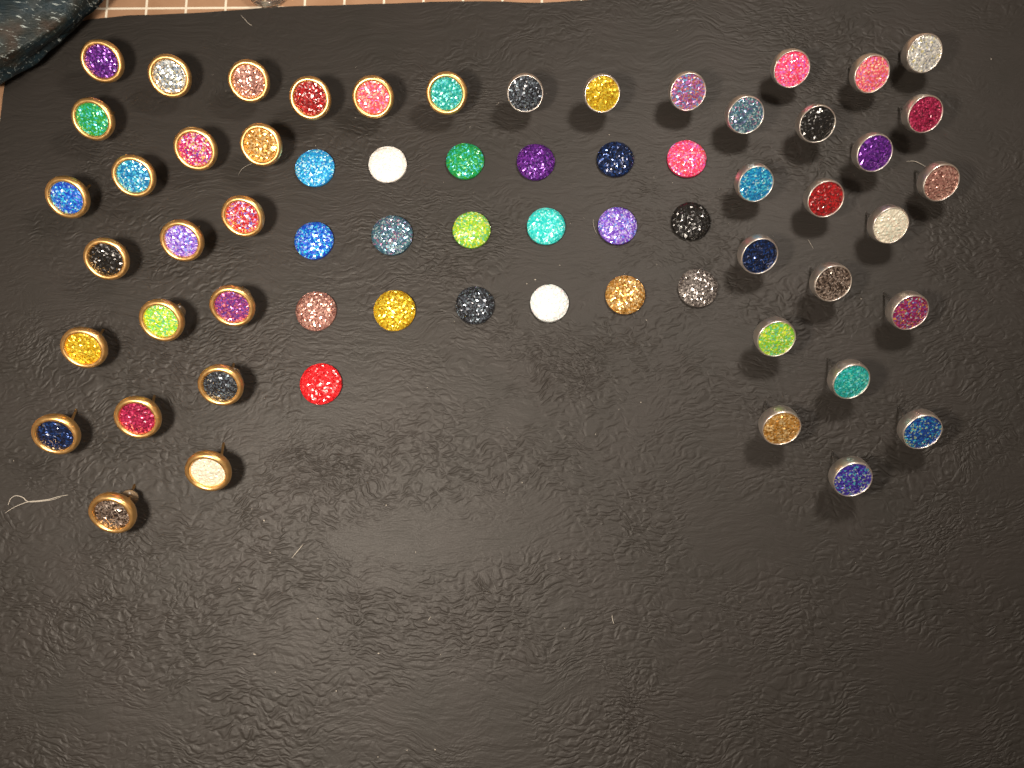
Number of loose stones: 19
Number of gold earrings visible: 22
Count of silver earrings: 22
